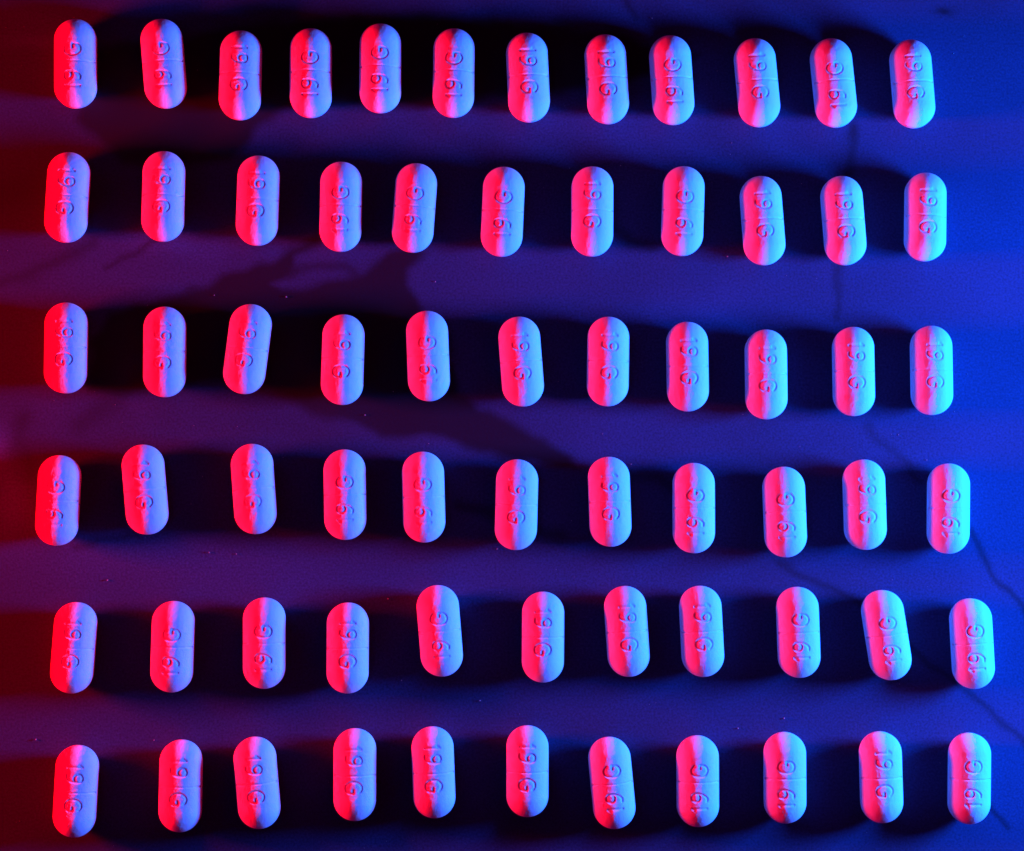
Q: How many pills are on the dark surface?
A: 67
